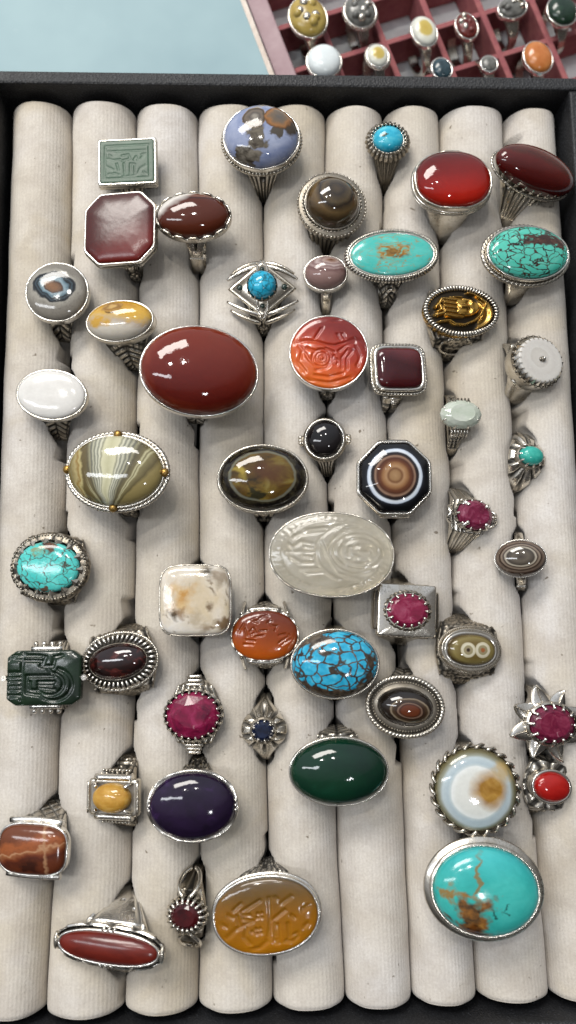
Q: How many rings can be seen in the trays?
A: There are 62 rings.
